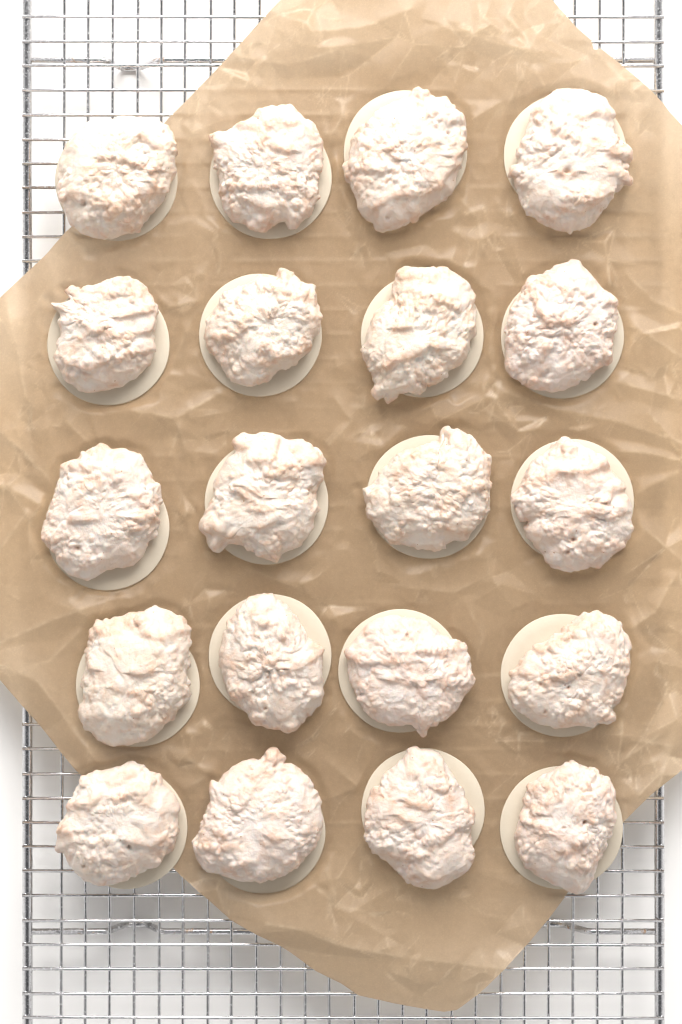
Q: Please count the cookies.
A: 20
